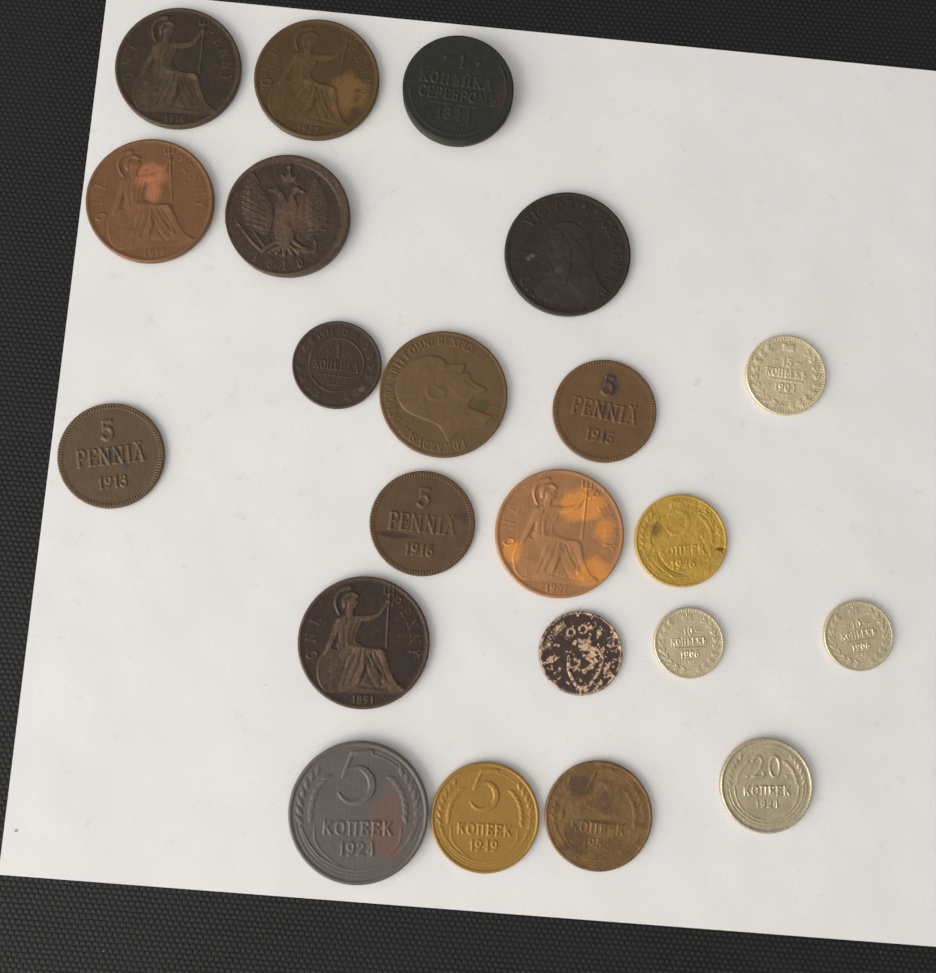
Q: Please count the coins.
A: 22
